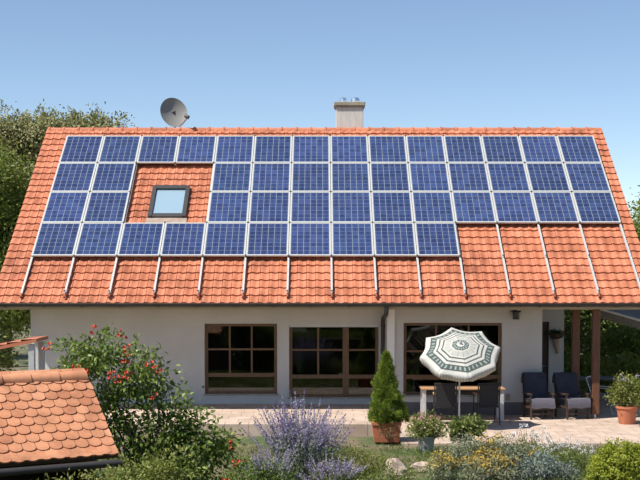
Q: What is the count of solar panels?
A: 48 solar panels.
